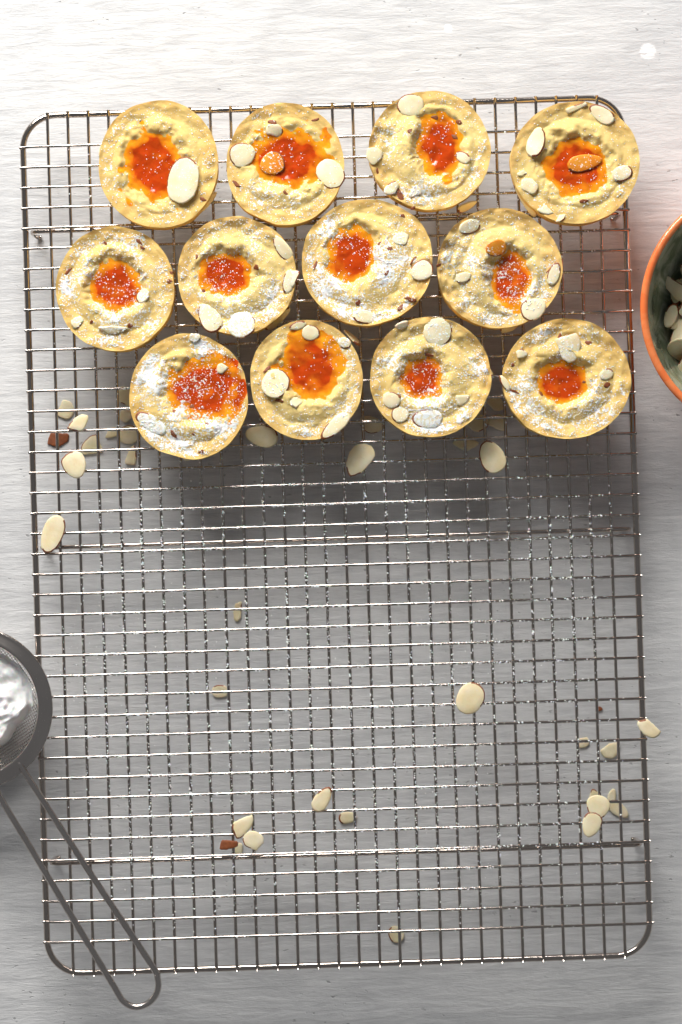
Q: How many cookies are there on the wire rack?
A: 12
